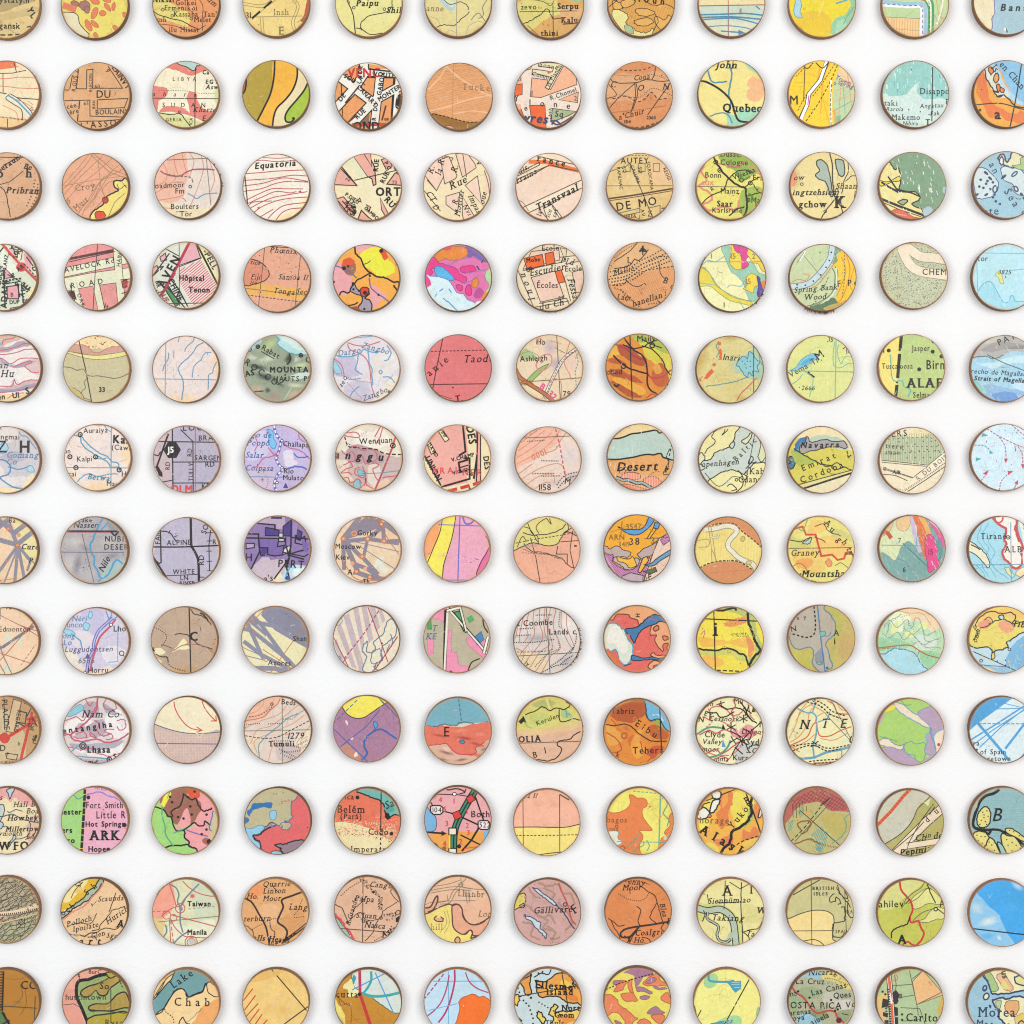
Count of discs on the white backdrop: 144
